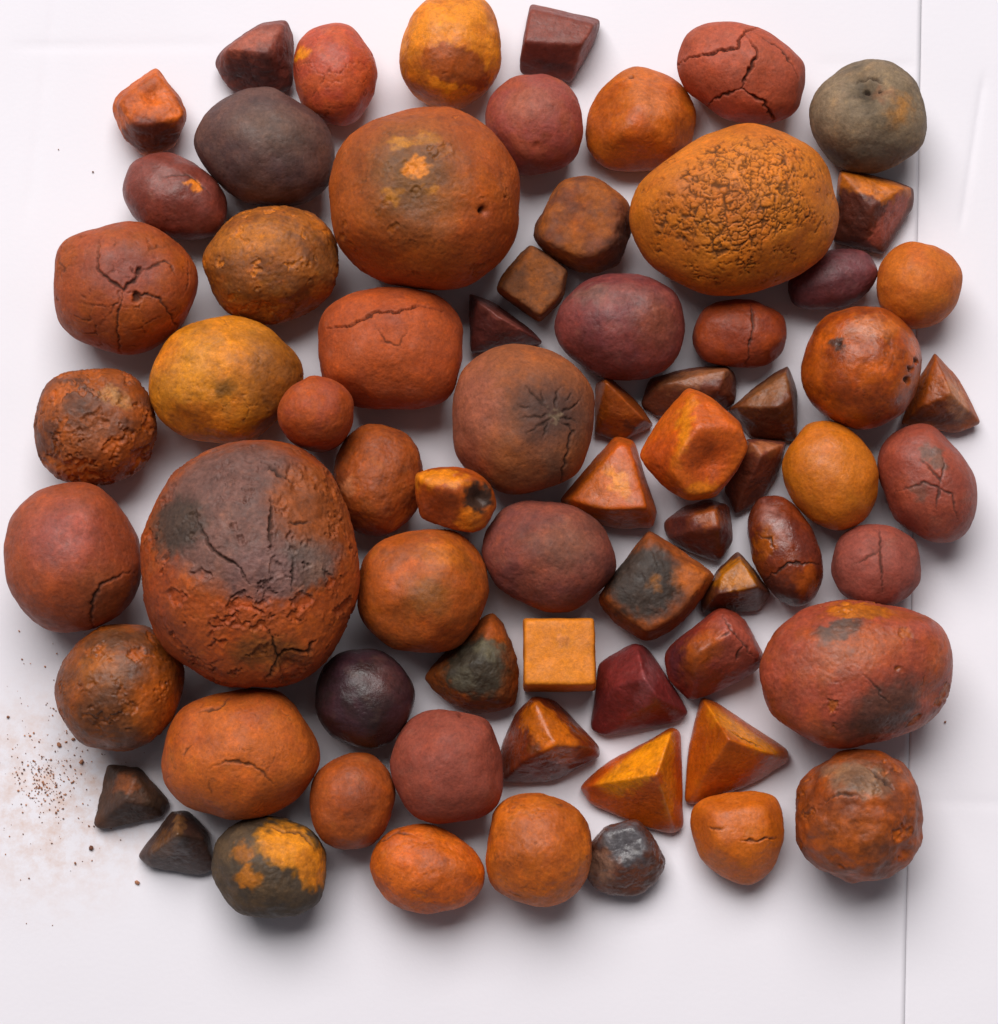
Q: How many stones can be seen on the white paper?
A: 70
